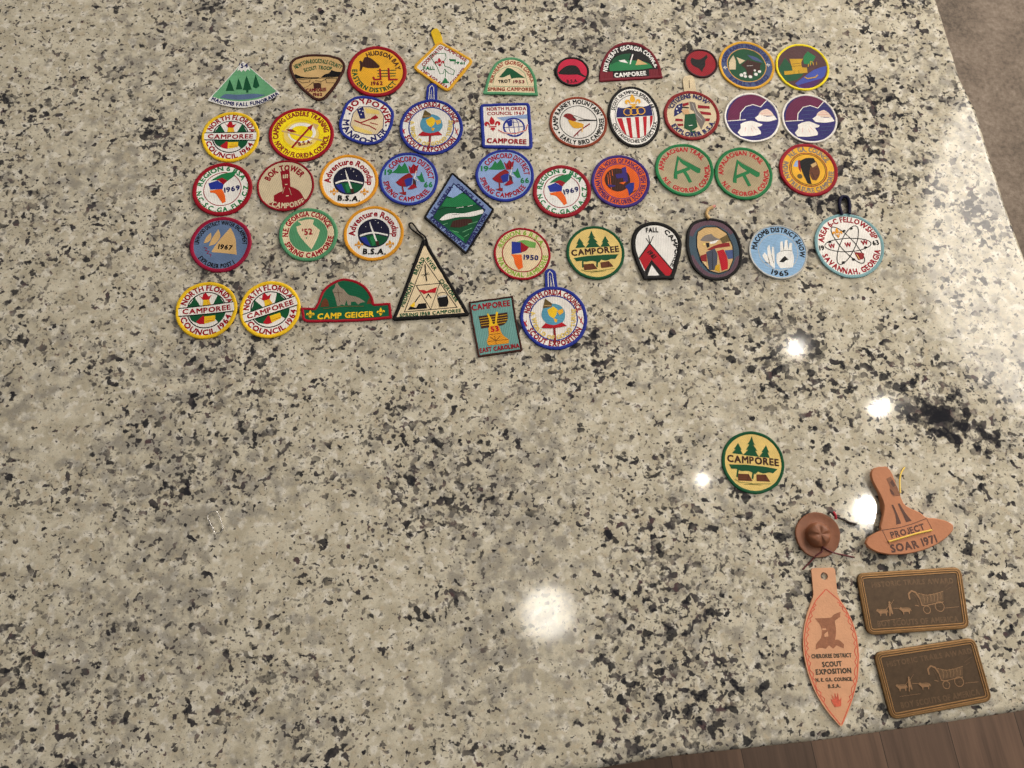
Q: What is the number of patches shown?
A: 47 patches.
